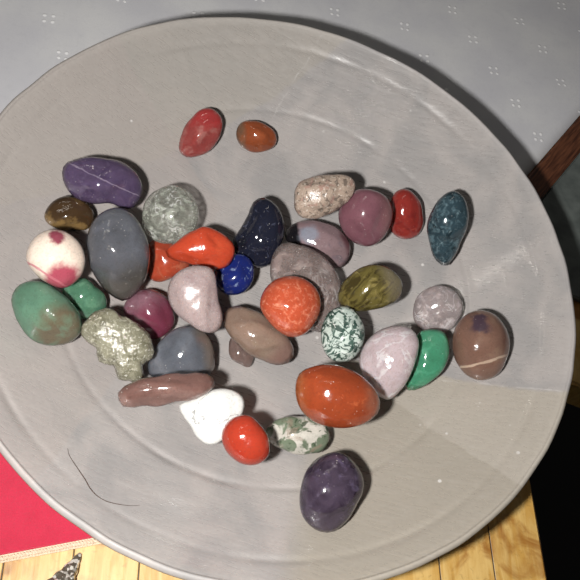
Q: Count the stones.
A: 38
